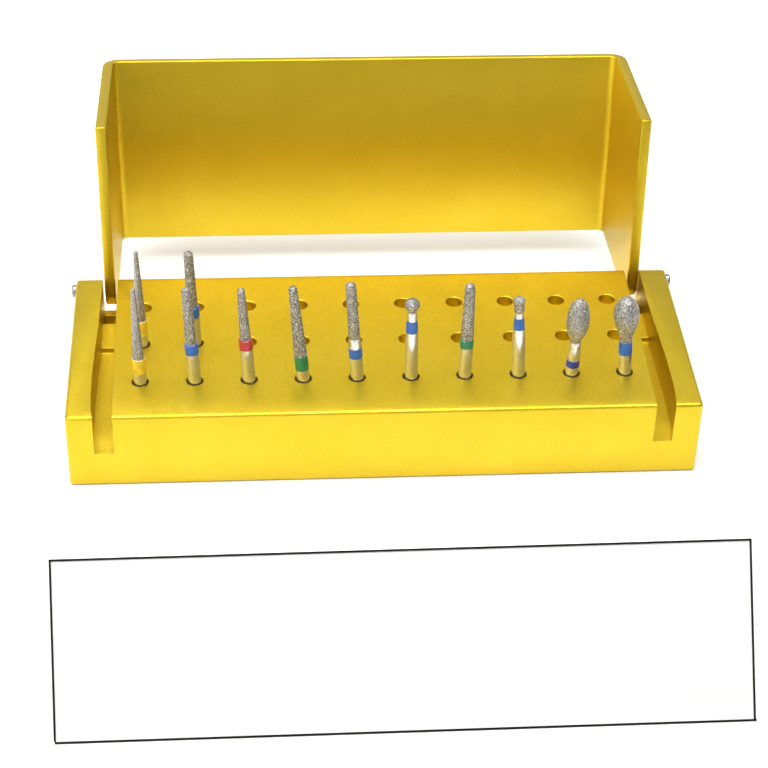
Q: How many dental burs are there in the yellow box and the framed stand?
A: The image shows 12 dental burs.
